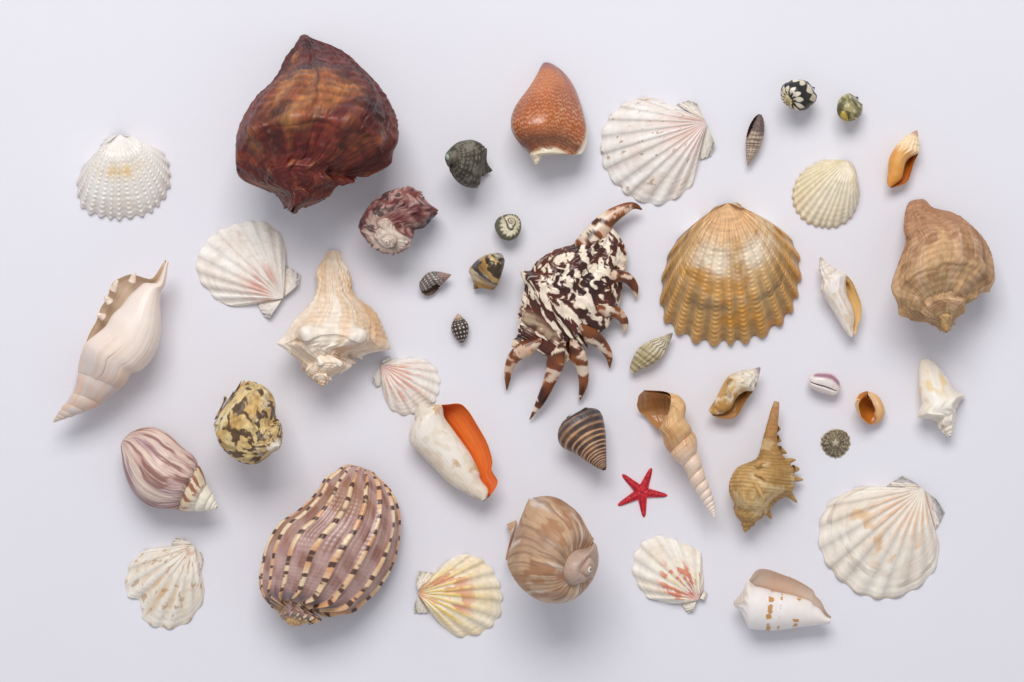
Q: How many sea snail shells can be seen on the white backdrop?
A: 32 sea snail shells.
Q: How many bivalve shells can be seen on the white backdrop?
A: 10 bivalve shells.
